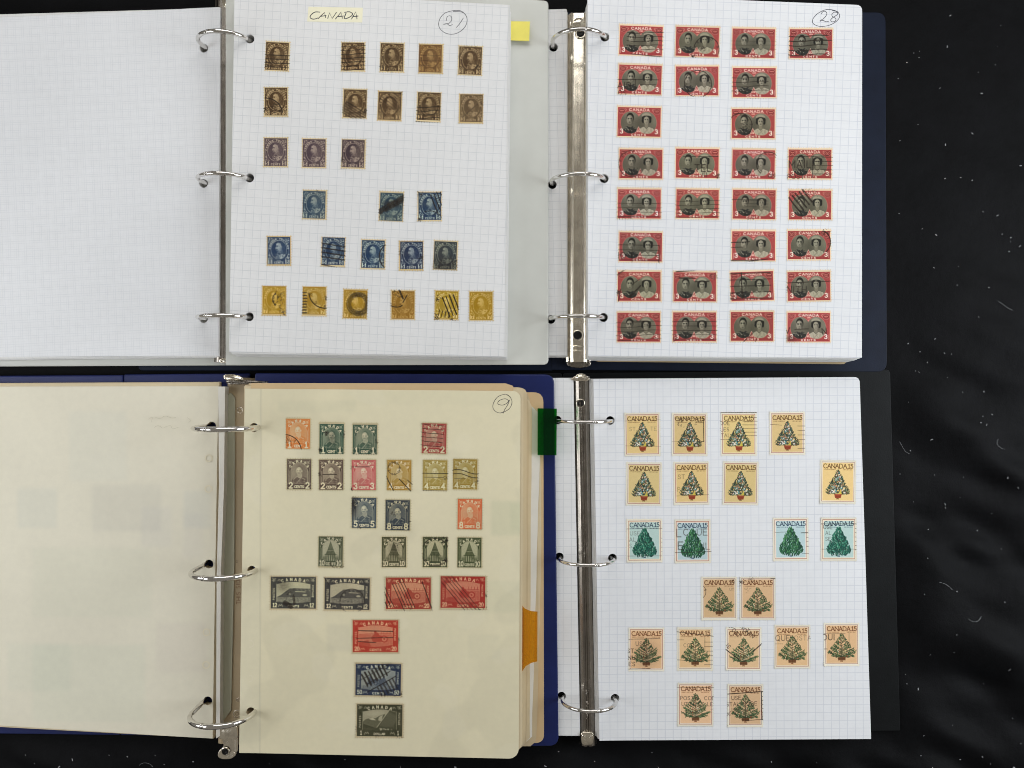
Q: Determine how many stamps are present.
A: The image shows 100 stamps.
